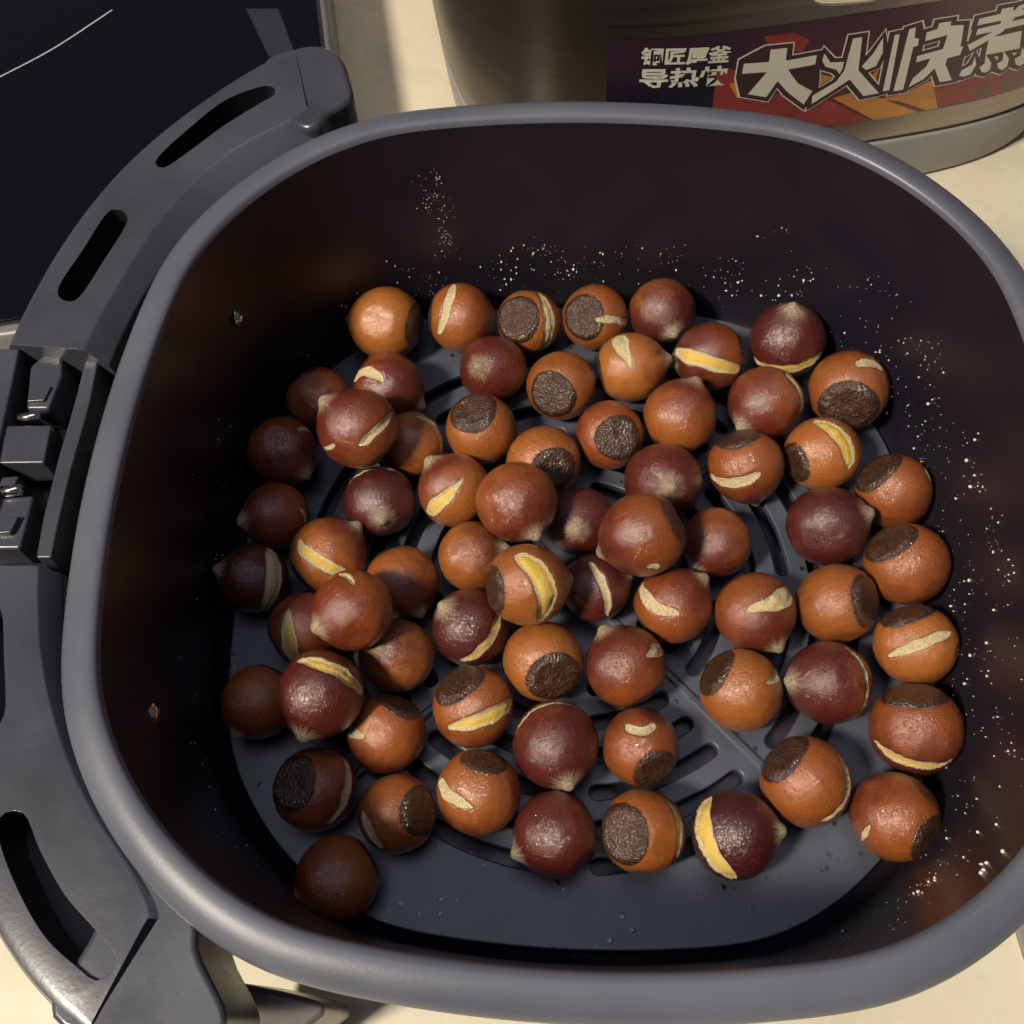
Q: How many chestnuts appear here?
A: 68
